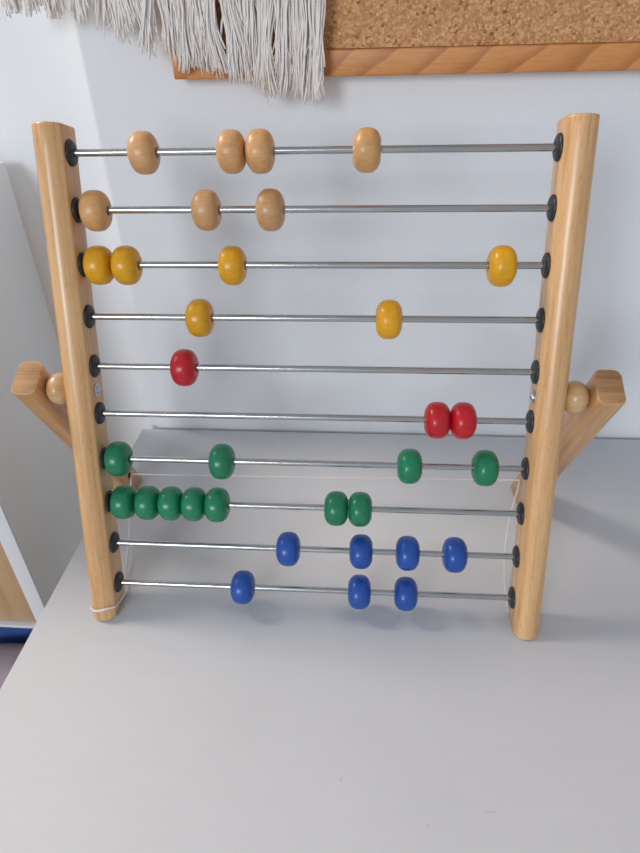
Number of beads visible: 34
